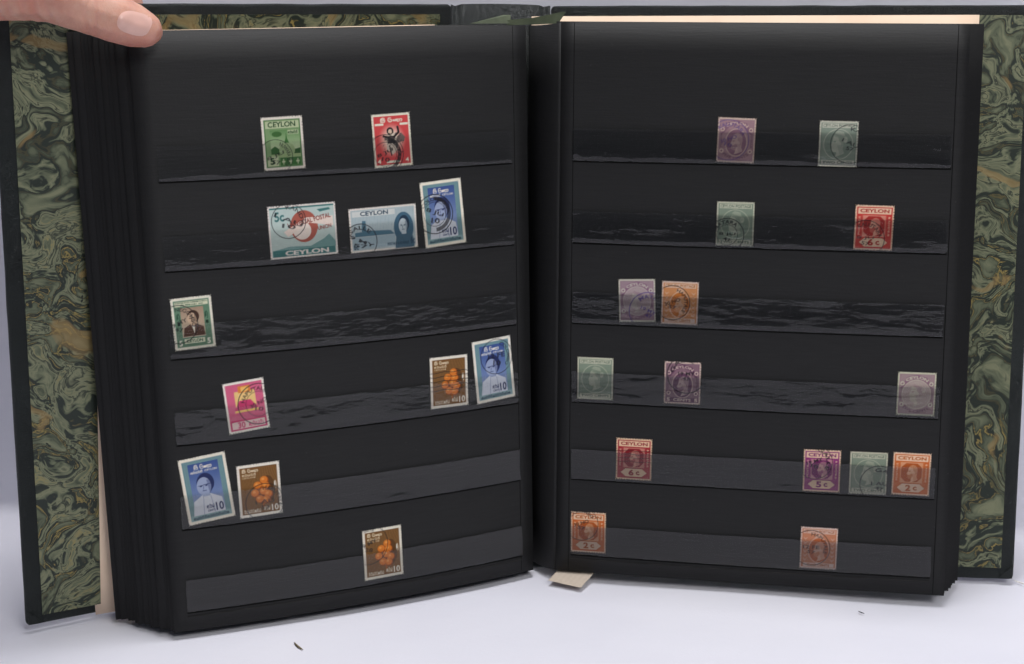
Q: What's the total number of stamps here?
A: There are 28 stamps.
